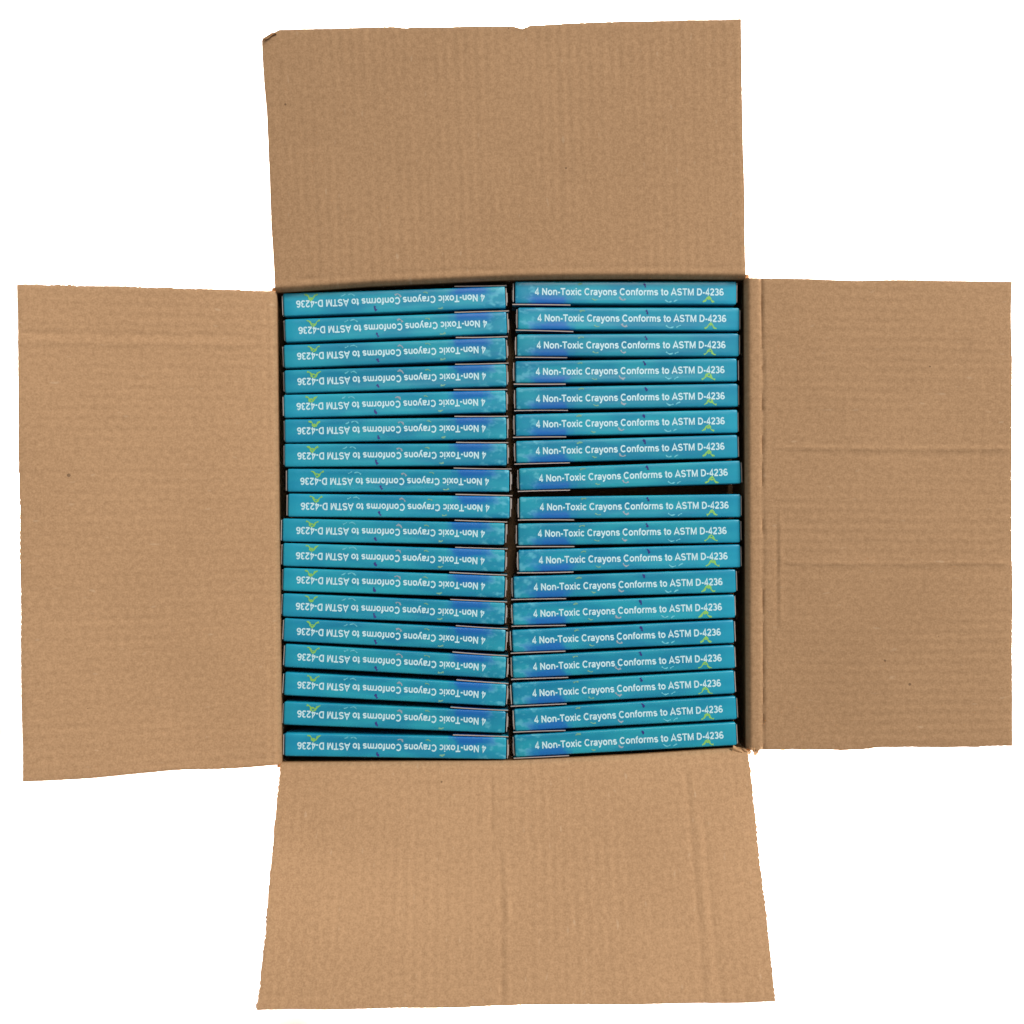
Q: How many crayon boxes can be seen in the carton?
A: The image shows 36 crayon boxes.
